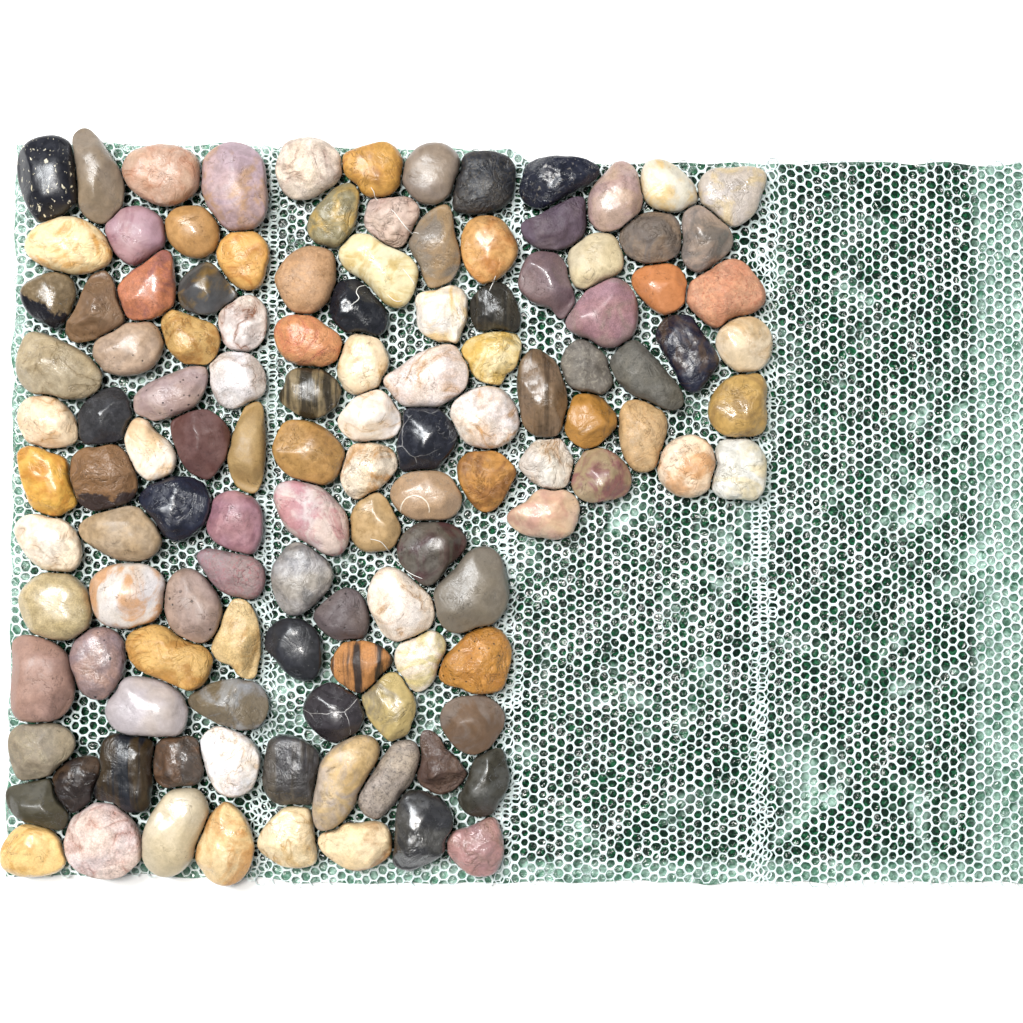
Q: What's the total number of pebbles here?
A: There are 122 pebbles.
